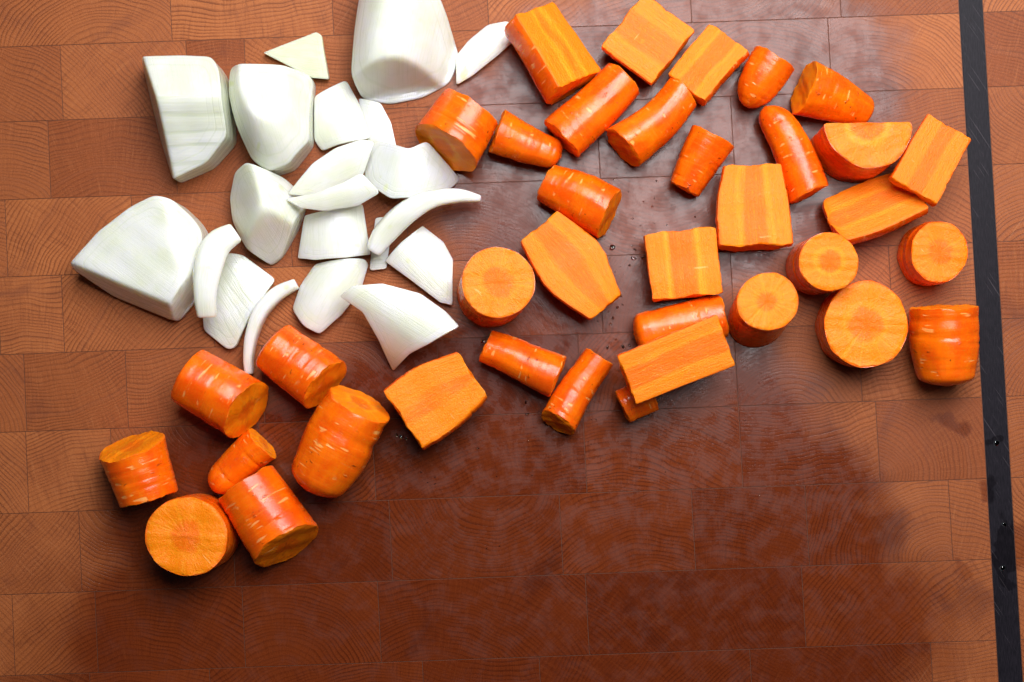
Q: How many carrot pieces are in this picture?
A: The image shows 37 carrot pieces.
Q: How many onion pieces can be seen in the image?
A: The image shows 21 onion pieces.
